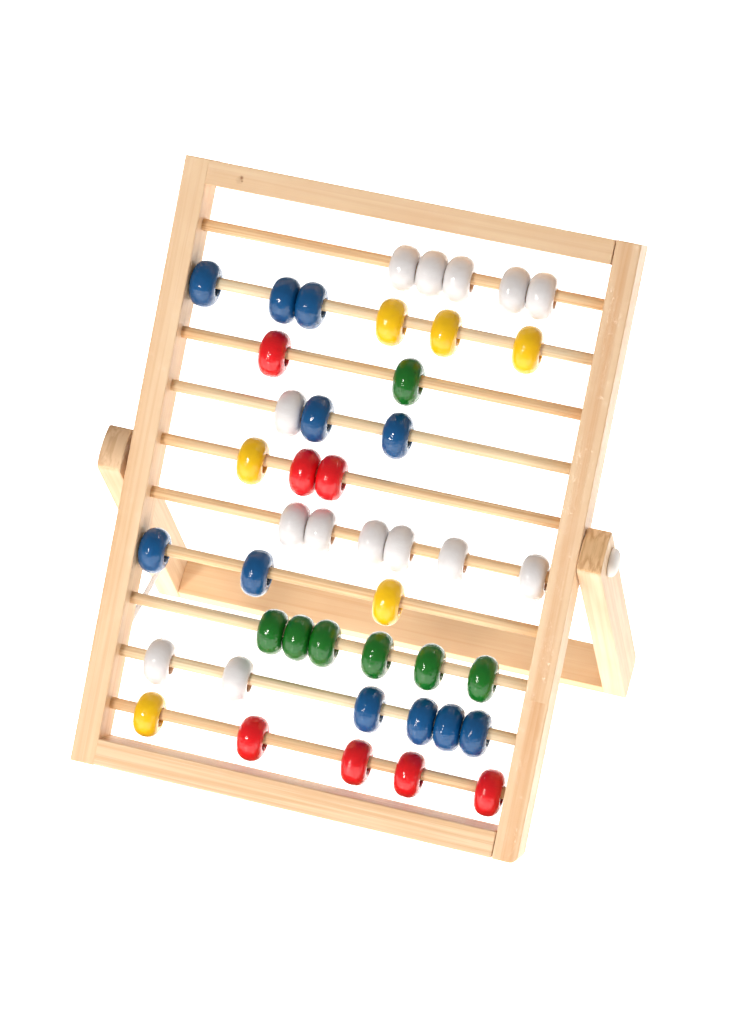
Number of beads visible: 45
